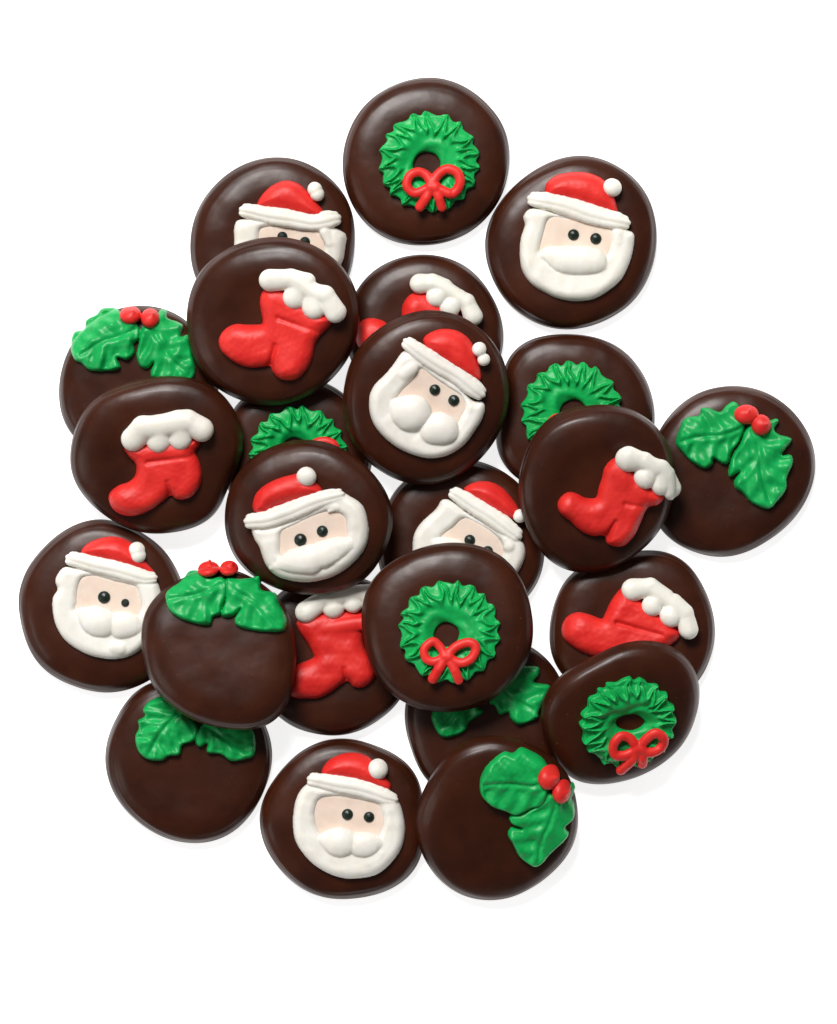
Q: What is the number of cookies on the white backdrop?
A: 24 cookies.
